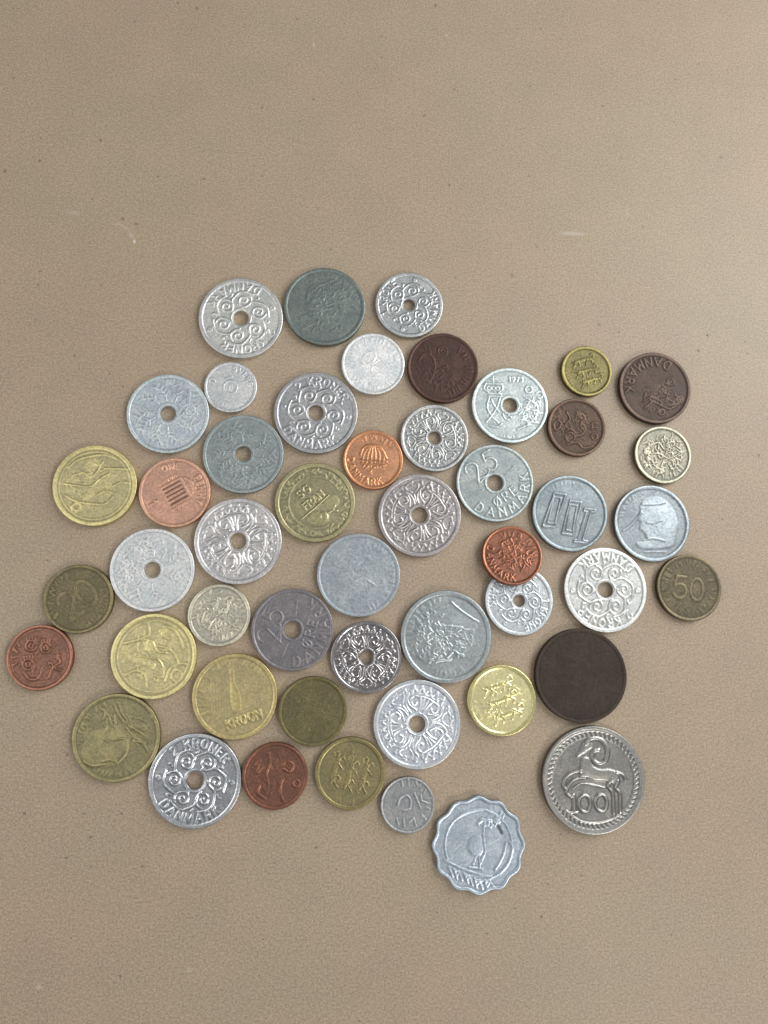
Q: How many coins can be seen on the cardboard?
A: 49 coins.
